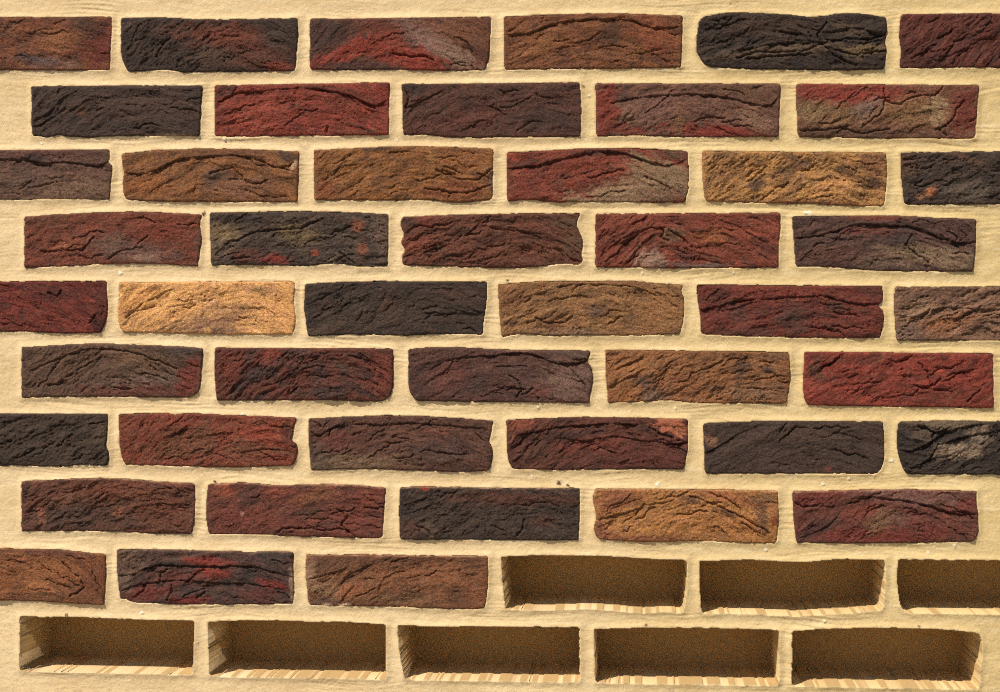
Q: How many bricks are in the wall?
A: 47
